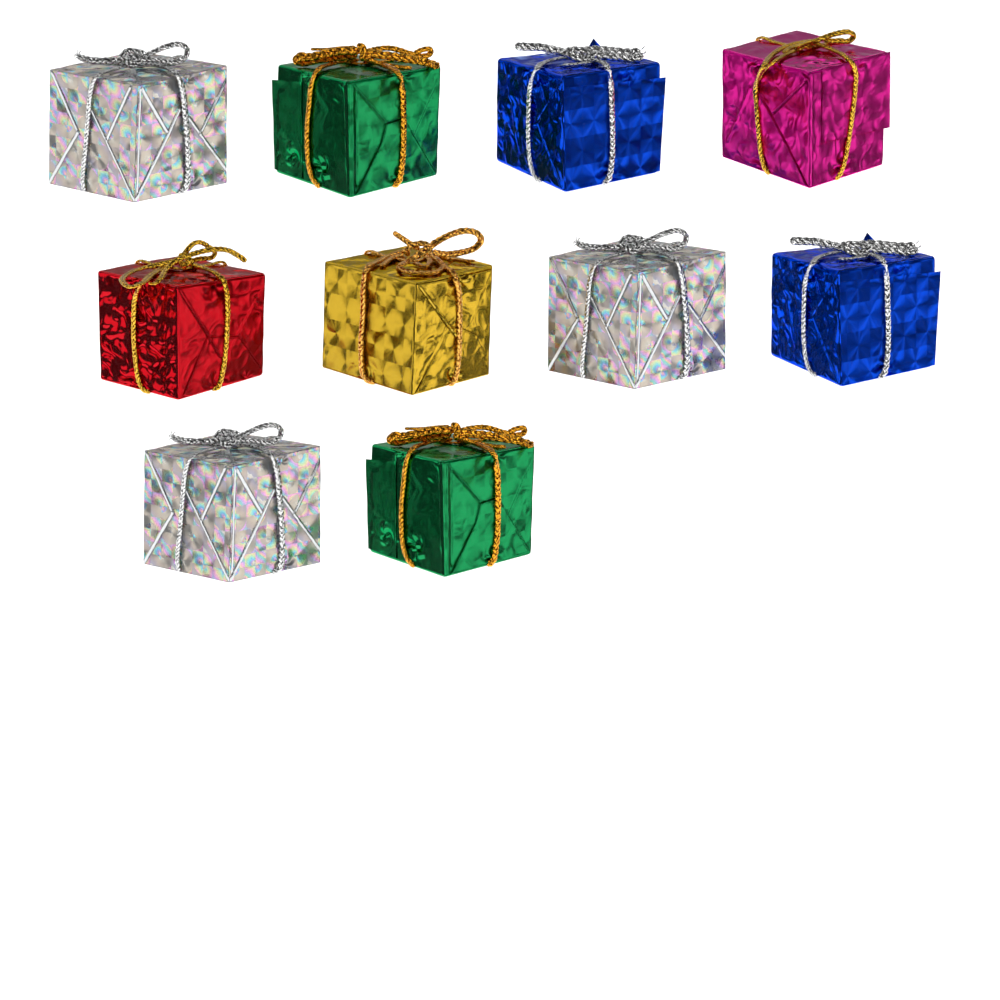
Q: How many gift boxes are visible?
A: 10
